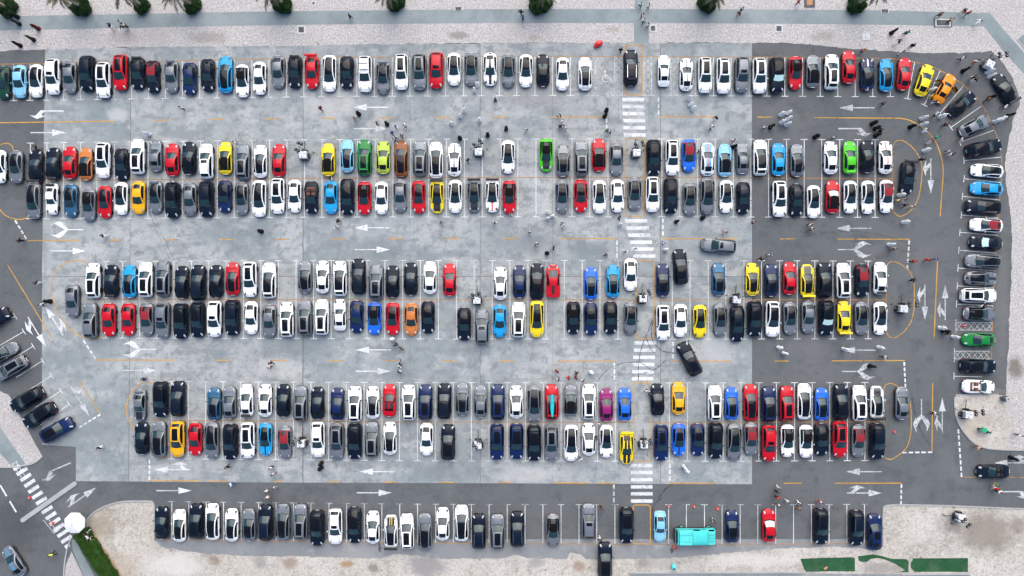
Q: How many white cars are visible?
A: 103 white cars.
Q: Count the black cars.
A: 81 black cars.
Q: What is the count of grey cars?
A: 76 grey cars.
